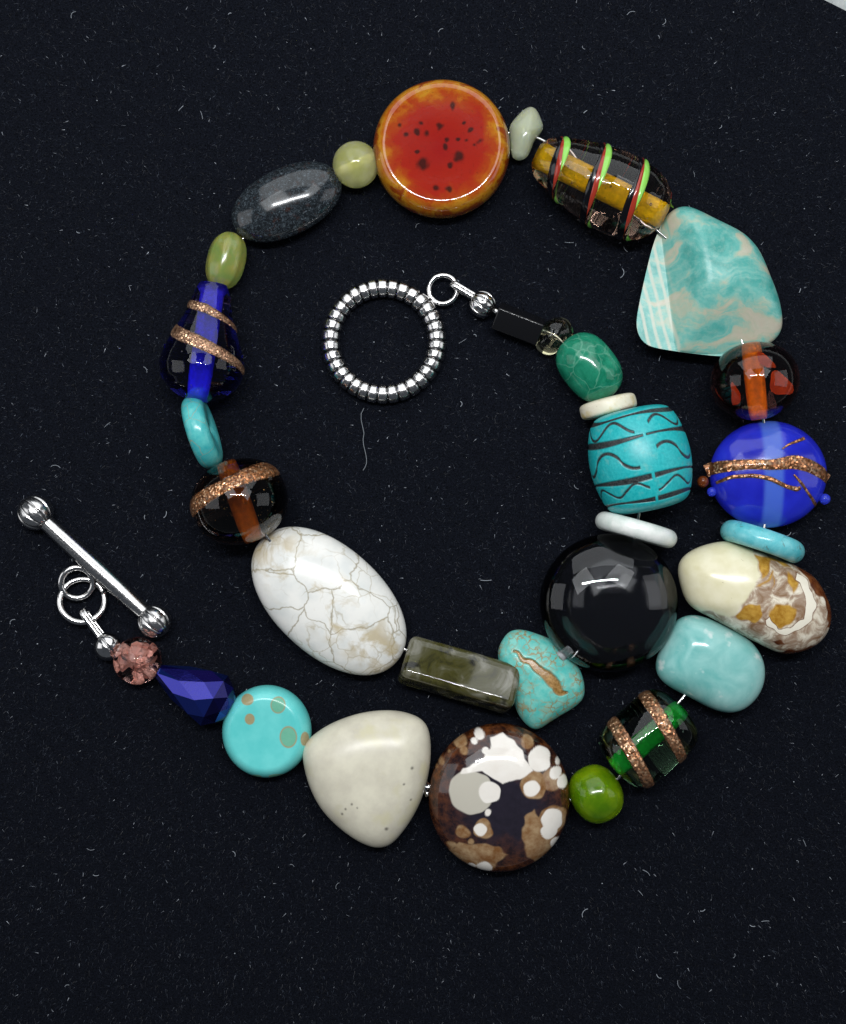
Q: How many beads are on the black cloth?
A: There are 34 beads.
